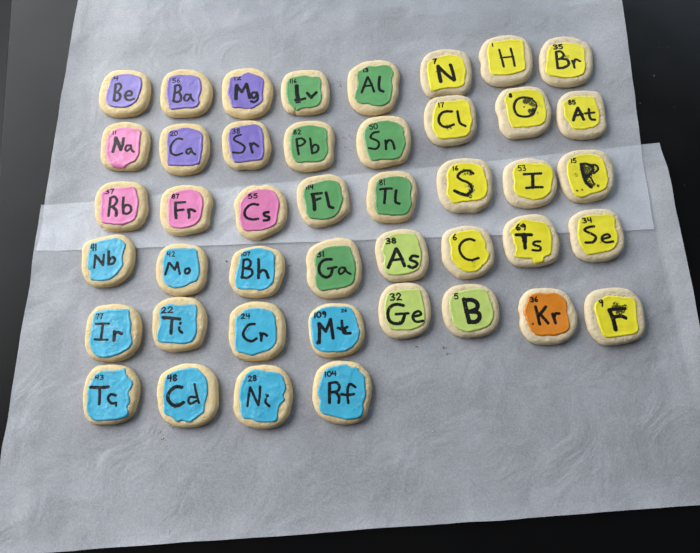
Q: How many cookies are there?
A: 44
